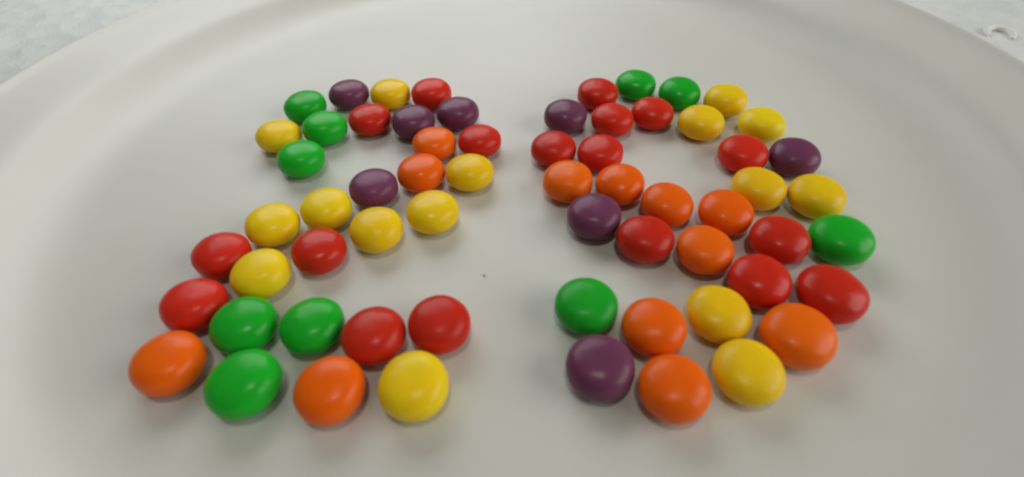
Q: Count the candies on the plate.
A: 64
